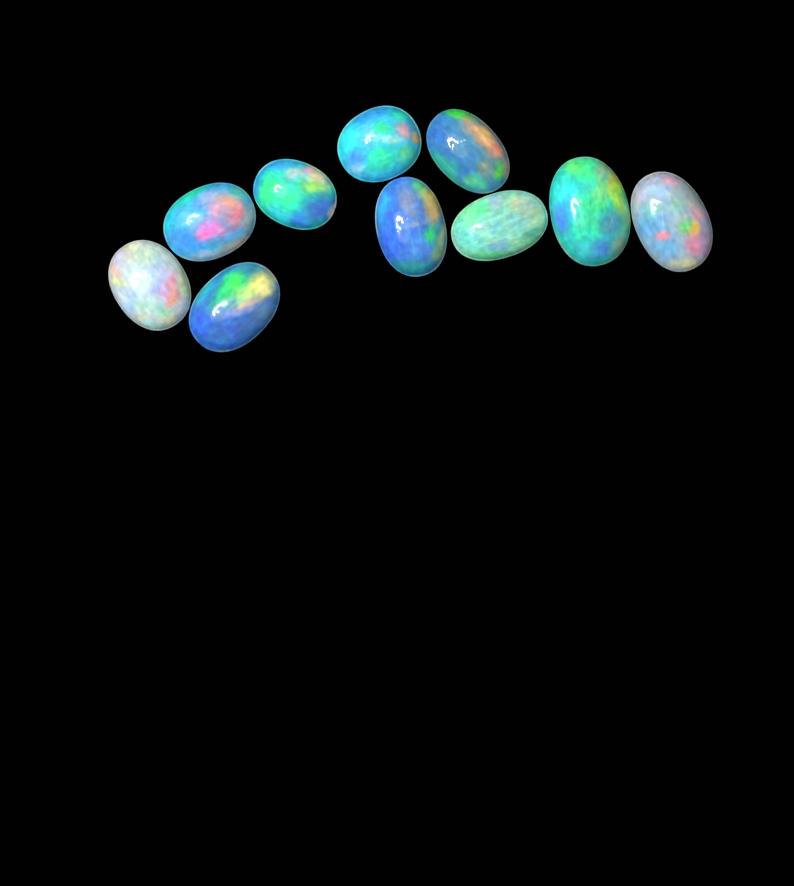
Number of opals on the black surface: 10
